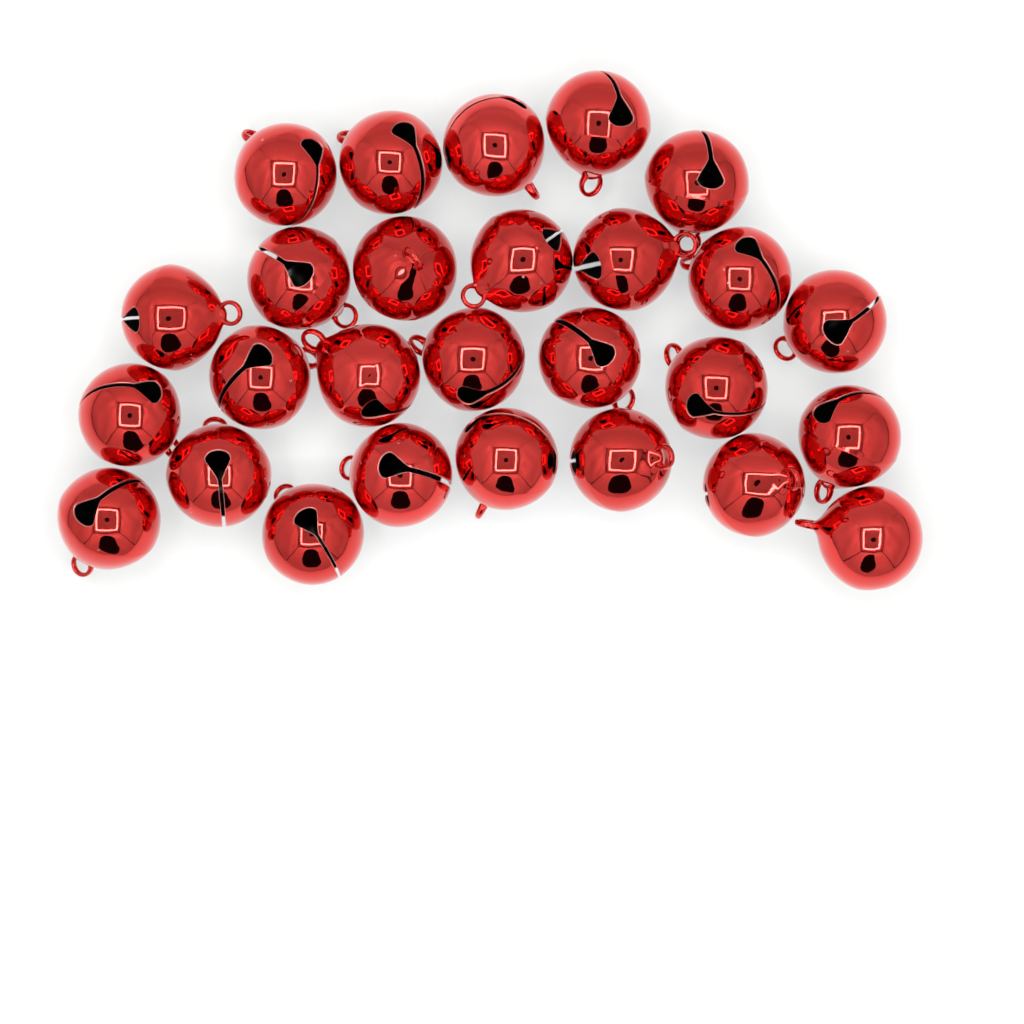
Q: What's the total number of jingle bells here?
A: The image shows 27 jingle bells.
